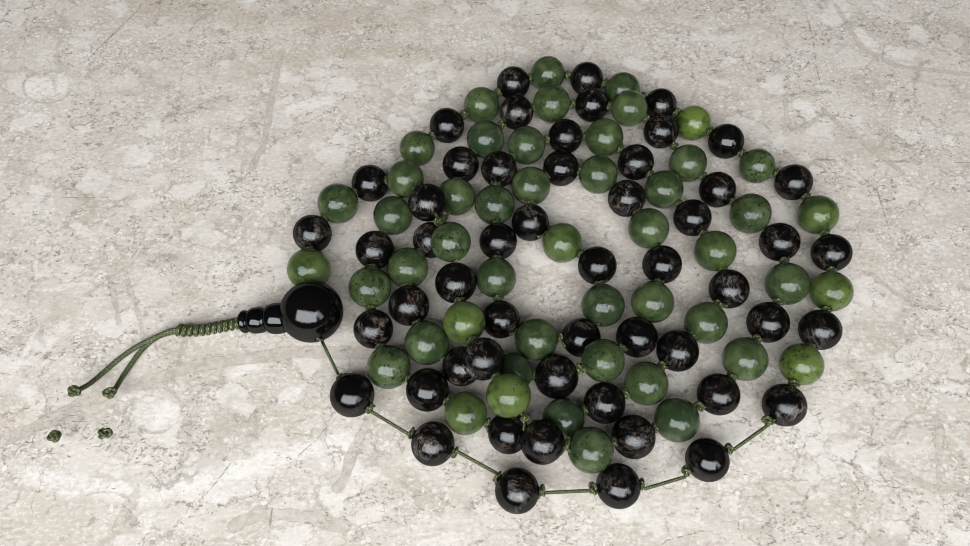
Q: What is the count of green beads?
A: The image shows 49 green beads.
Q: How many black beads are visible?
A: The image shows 54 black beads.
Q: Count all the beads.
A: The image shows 103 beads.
